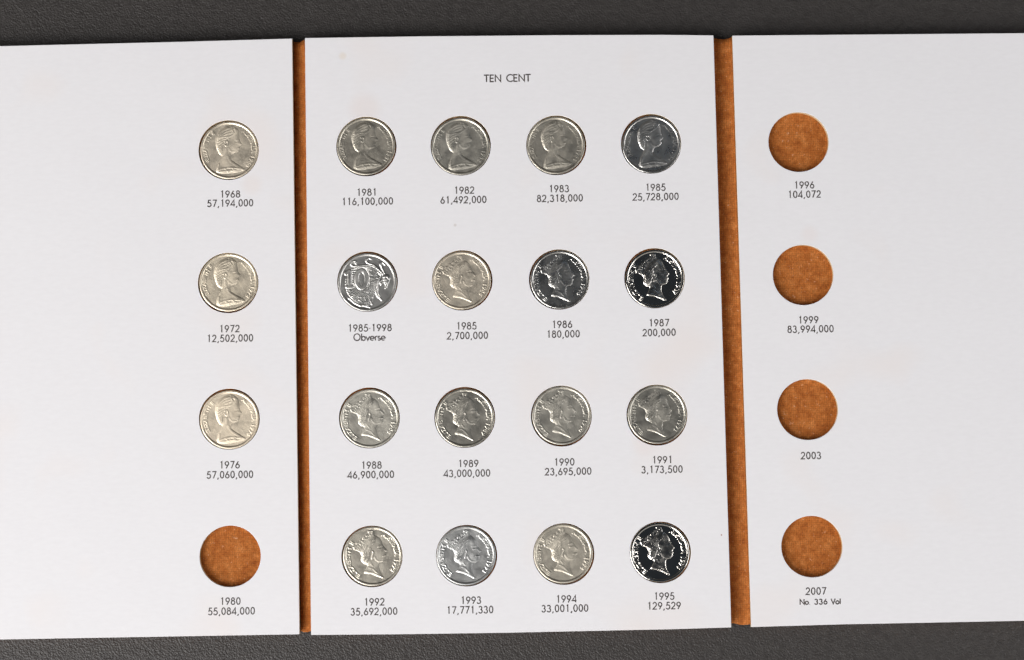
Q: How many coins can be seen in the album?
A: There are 19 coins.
